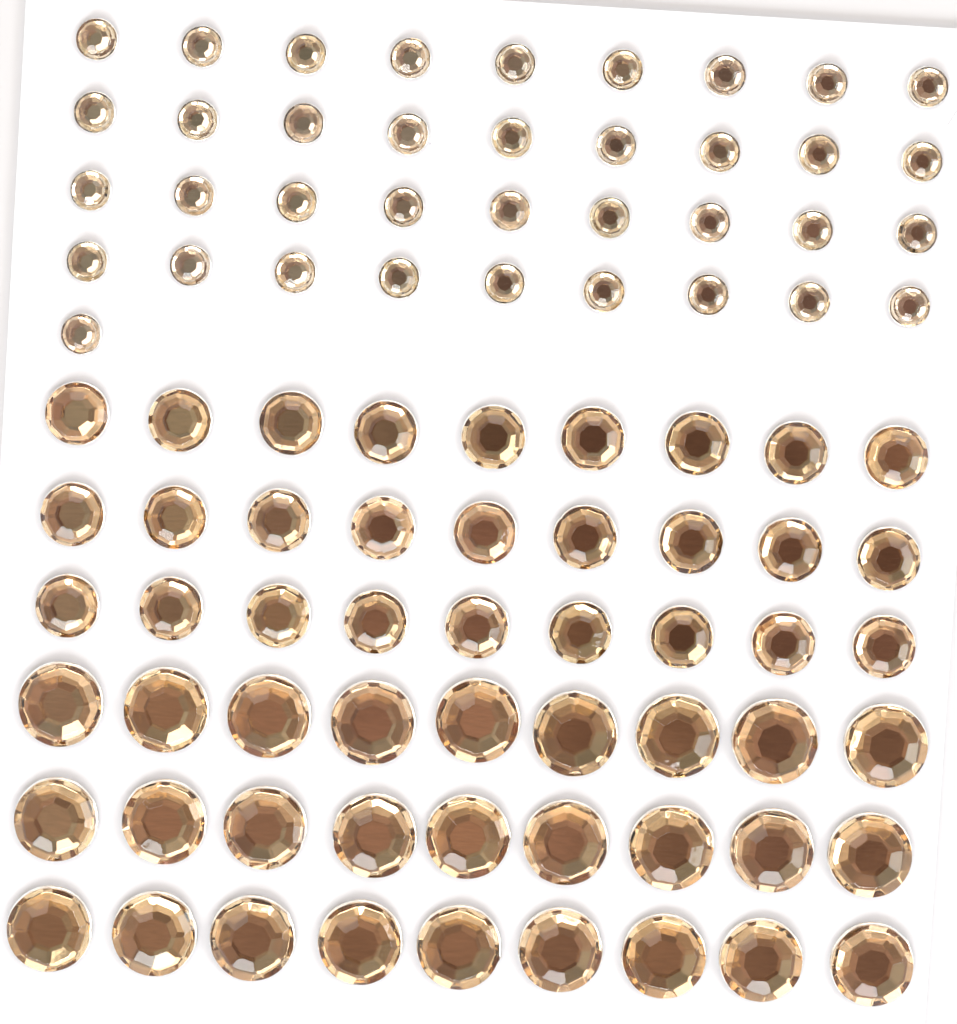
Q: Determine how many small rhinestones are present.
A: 37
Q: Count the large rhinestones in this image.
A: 27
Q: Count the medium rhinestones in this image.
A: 27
